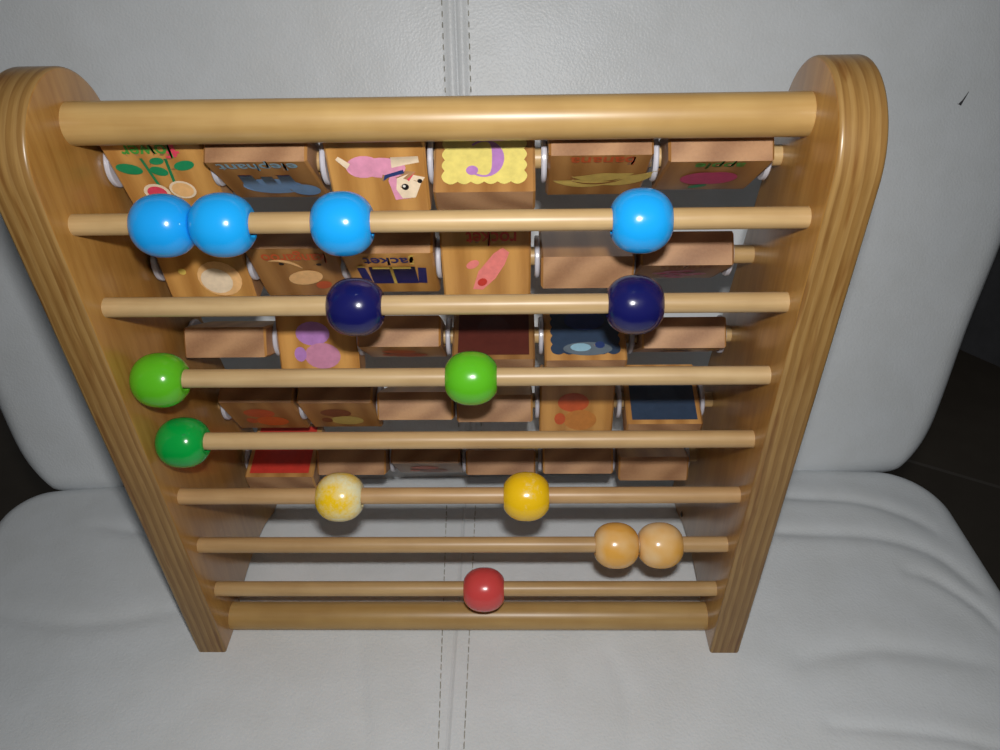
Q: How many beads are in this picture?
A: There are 14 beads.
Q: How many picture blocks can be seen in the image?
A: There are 30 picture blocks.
